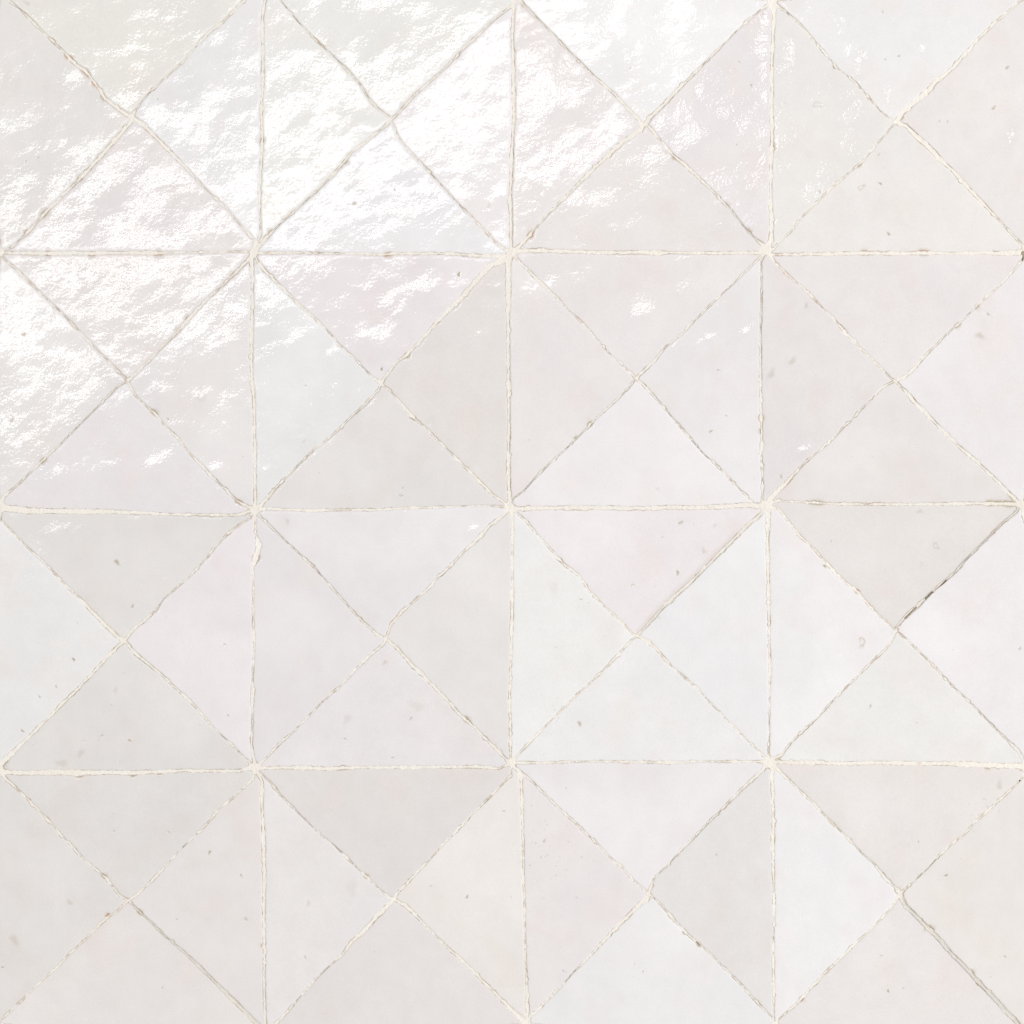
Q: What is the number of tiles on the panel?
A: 64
